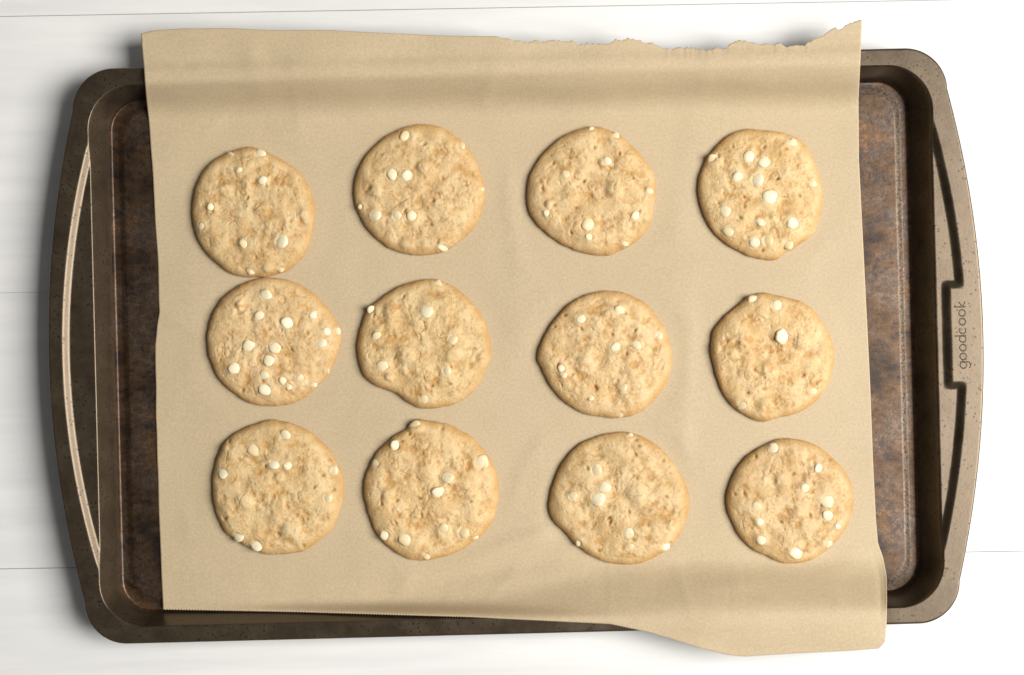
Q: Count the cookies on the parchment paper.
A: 12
